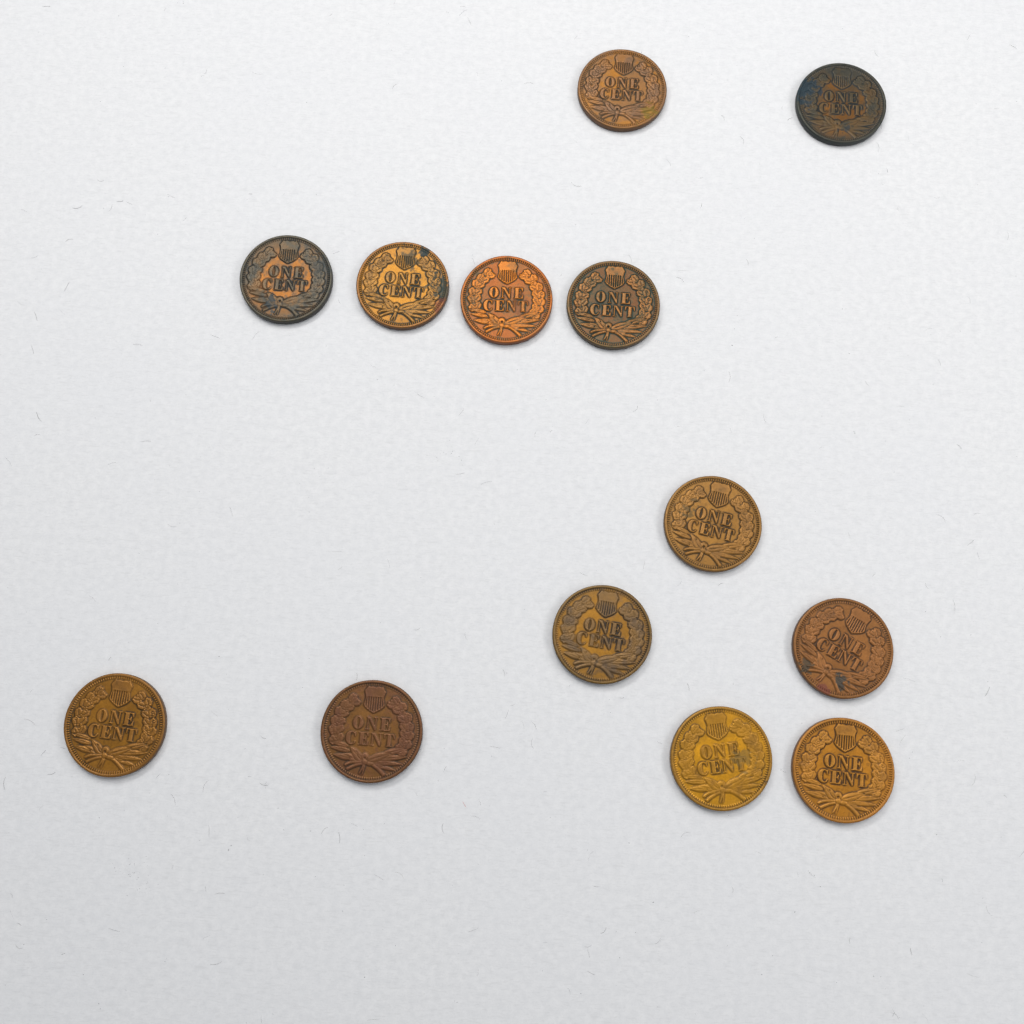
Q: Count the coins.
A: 13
